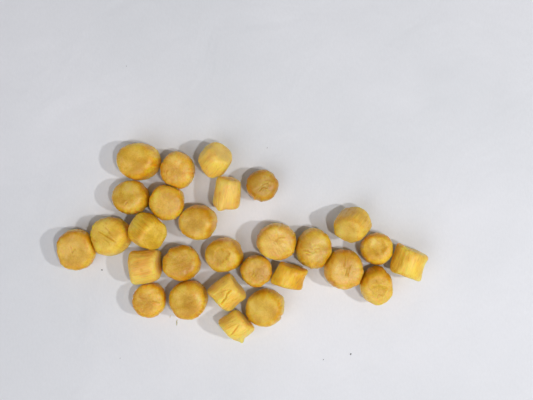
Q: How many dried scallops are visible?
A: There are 28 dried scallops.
